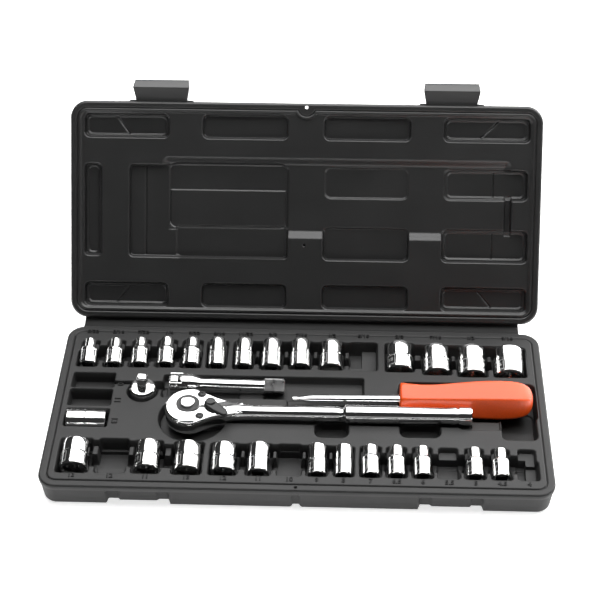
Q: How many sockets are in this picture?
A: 27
